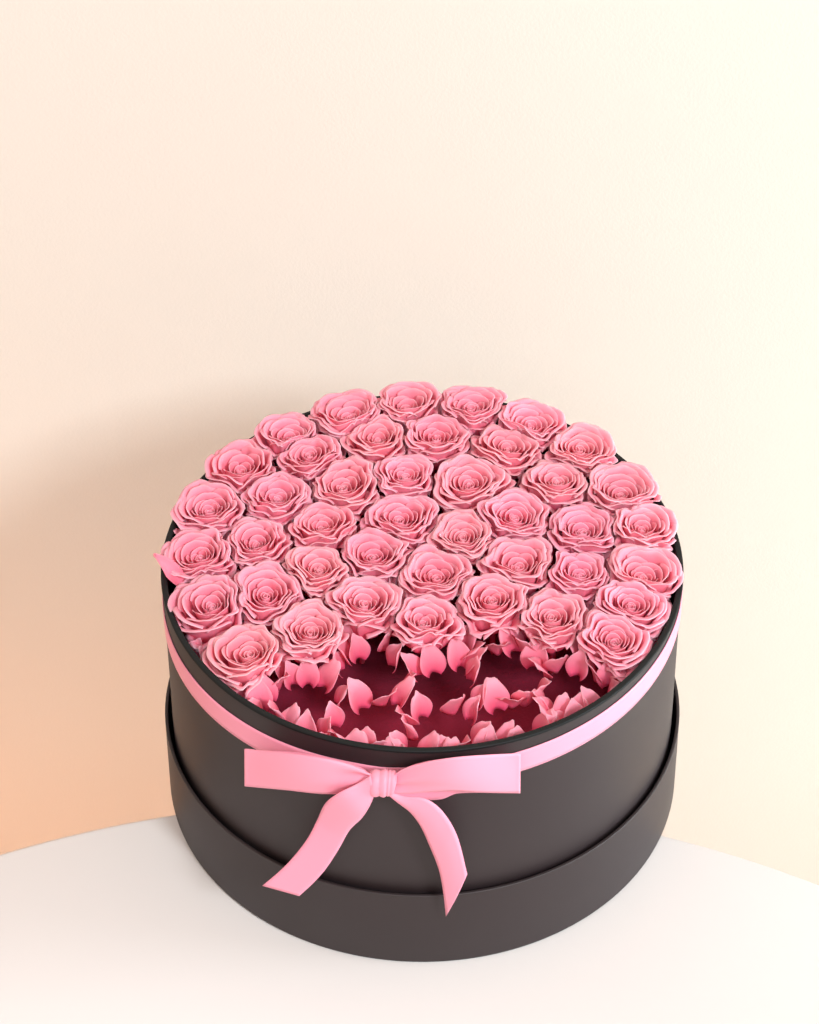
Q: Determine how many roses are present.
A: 42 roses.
